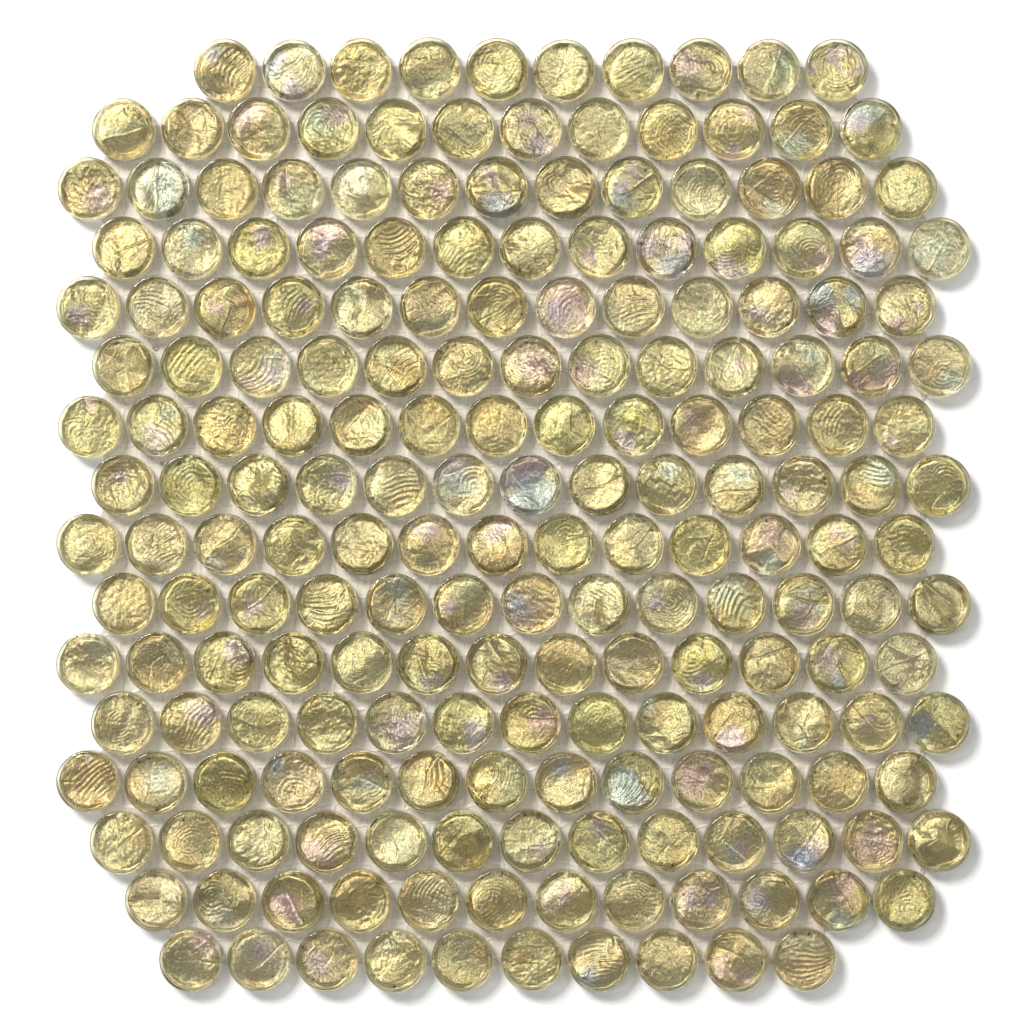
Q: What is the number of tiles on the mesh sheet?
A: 200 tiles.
